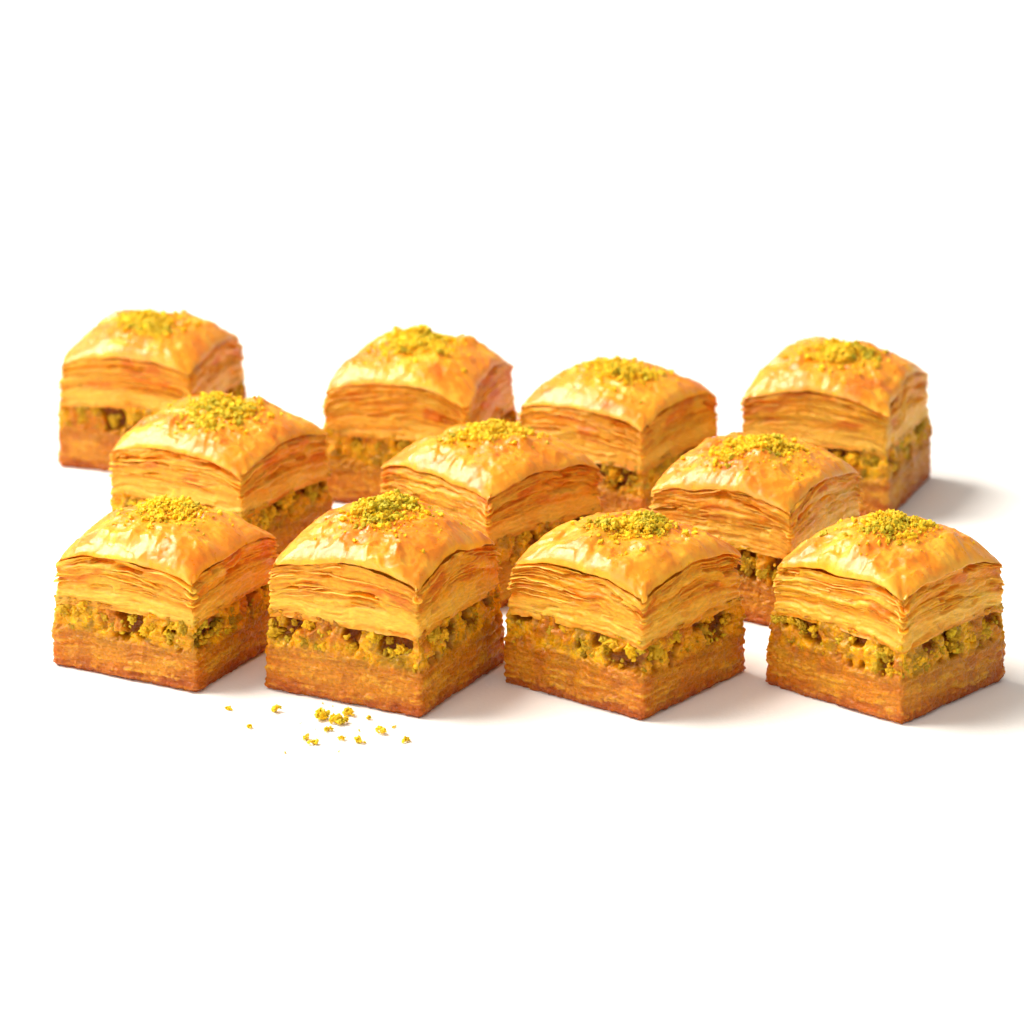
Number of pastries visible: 11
